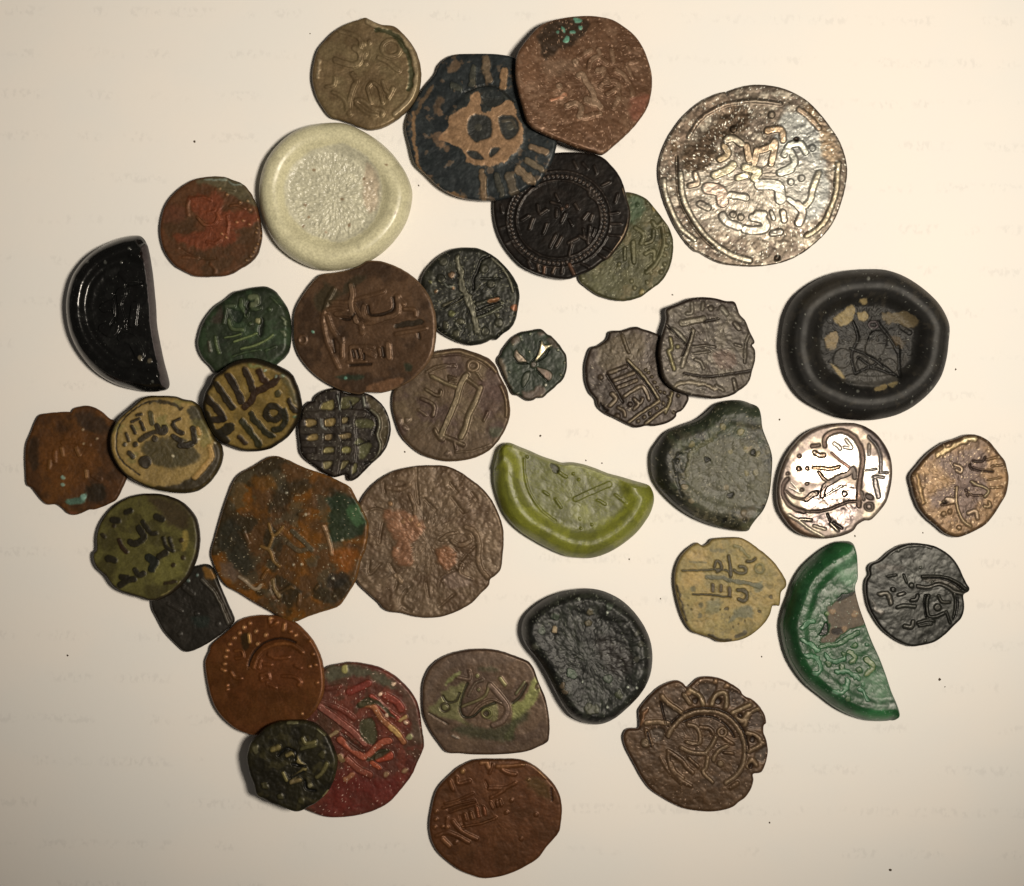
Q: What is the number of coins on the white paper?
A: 32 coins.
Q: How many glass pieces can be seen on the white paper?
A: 7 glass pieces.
